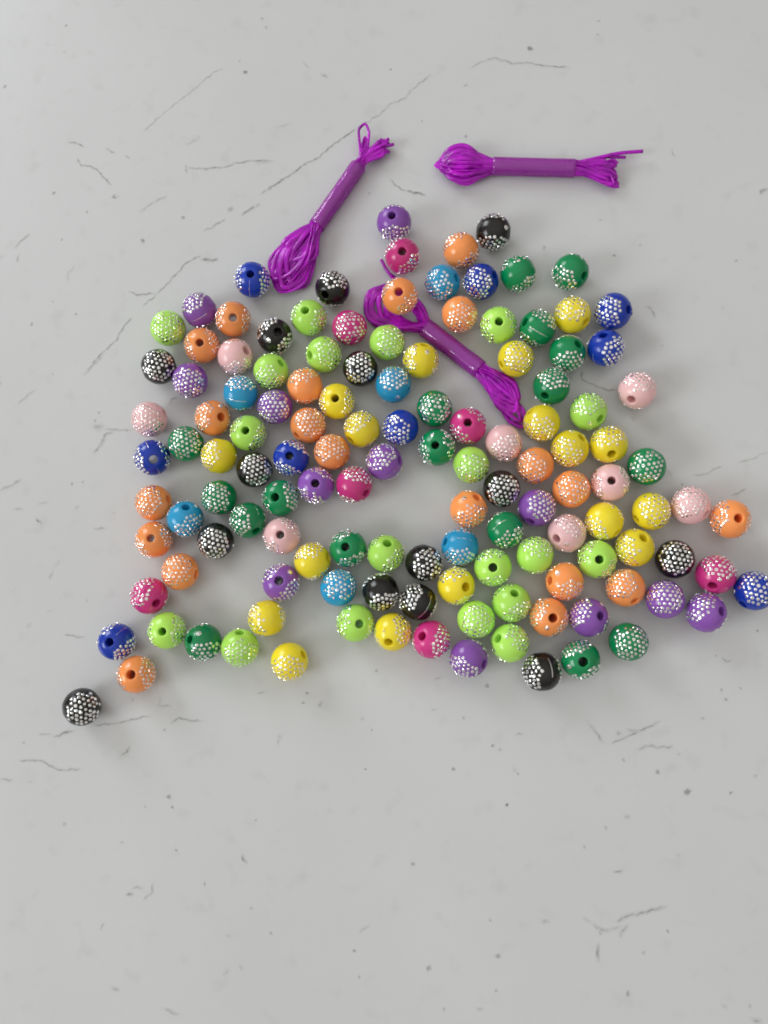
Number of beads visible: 129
